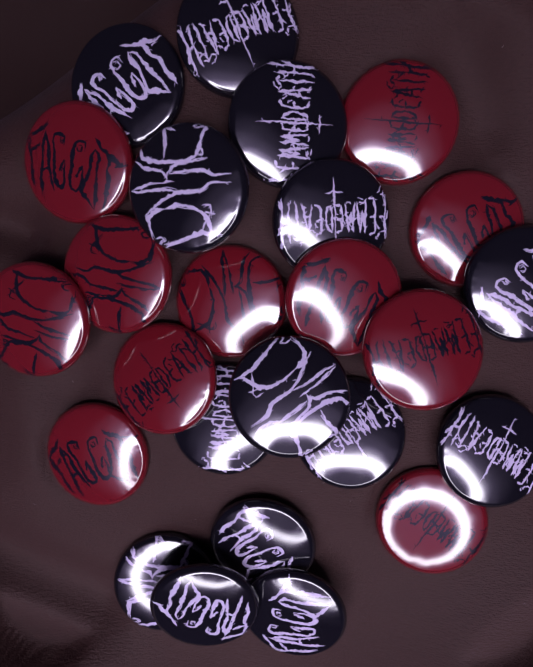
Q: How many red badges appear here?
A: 11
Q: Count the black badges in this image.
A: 14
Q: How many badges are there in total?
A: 25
